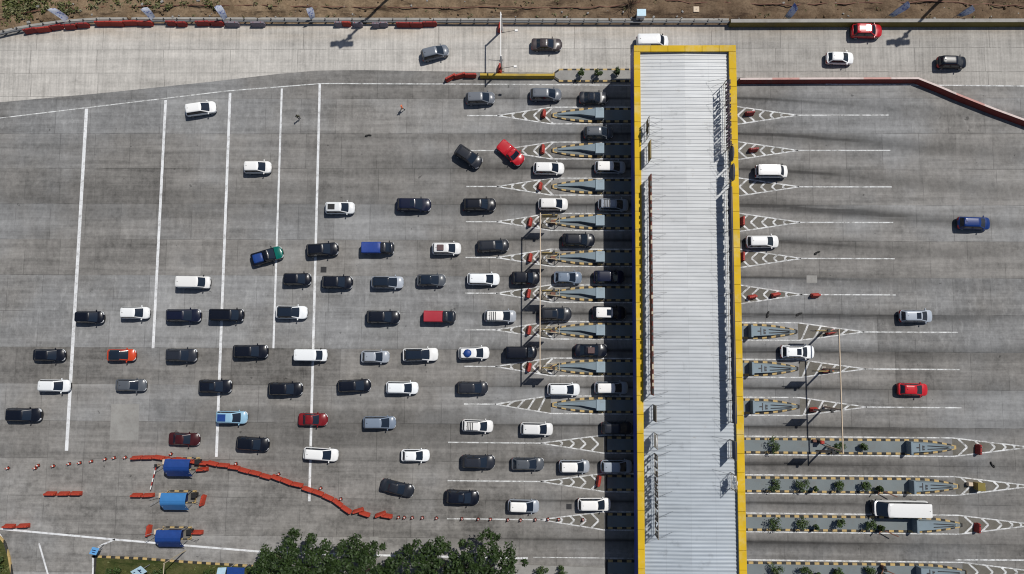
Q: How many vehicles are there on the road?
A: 91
